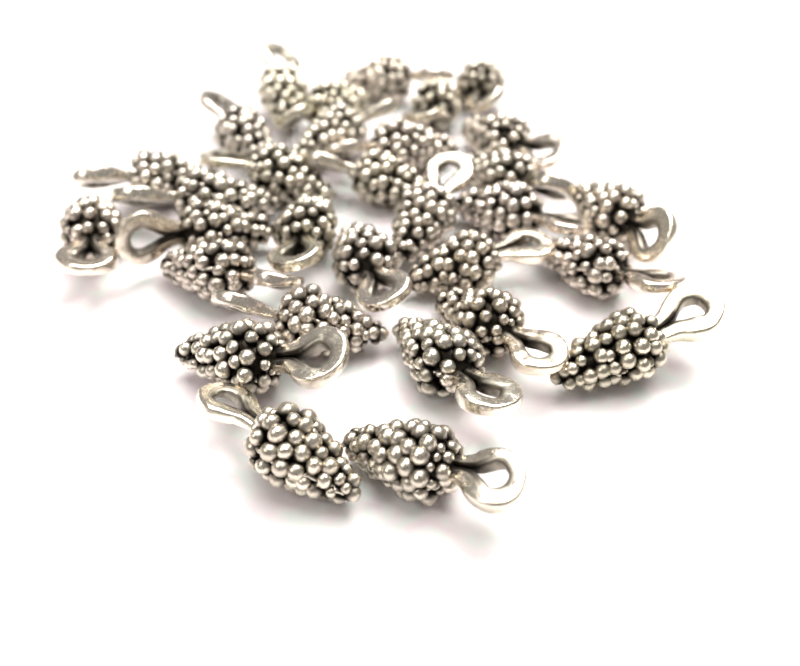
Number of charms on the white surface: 31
